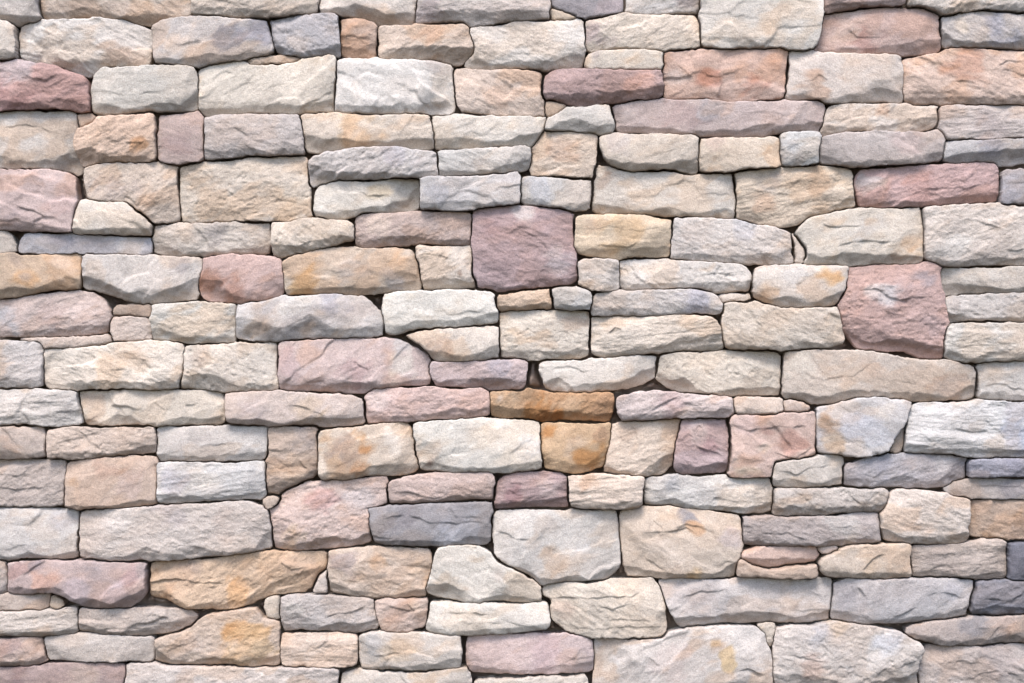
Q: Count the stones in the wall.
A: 192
